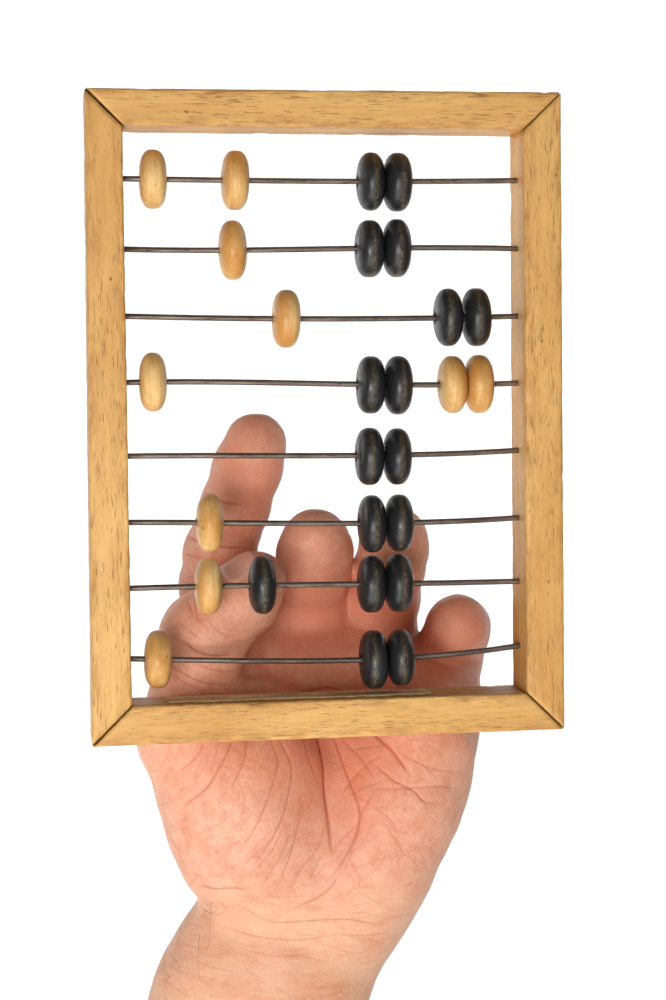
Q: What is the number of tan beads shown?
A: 10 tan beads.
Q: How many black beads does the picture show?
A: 17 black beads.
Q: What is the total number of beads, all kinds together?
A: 27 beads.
